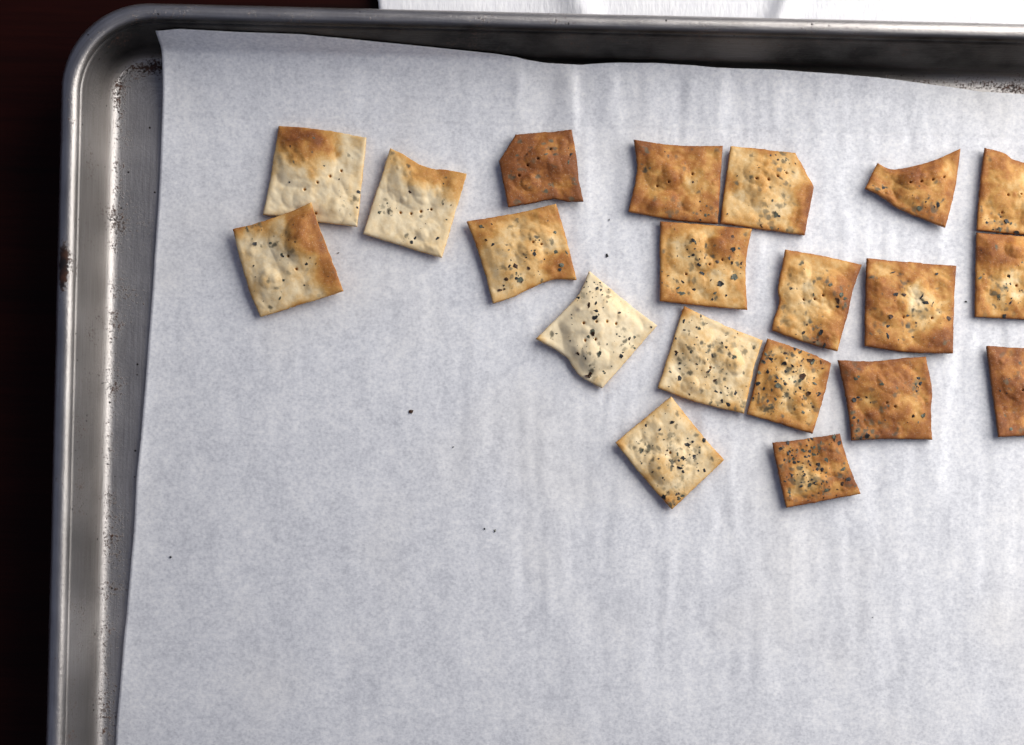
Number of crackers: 20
